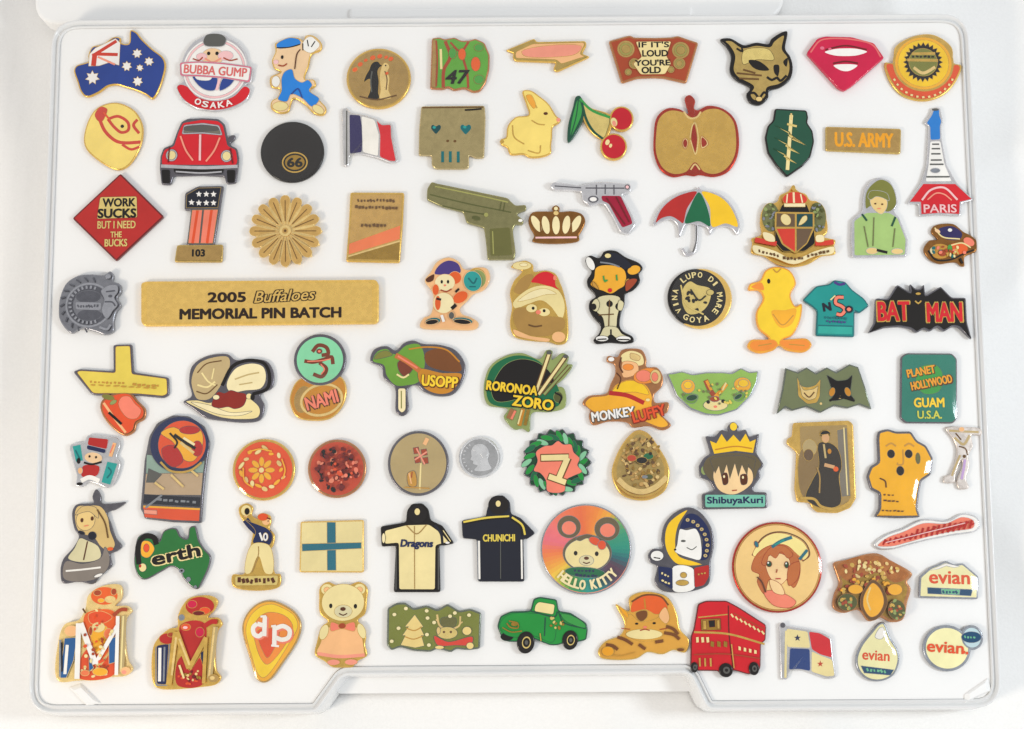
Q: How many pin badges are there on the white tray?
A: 84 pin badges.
